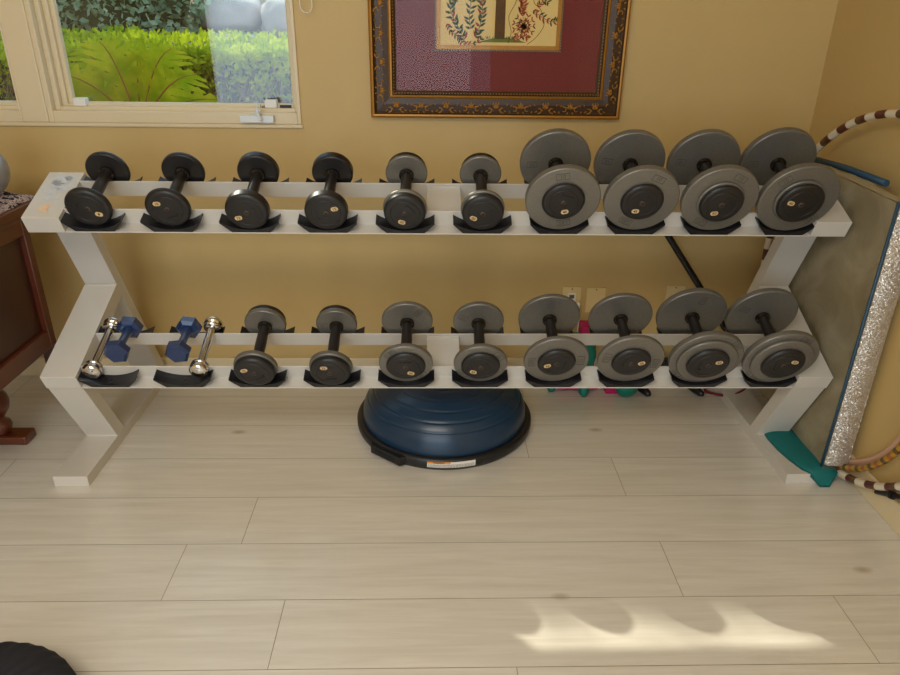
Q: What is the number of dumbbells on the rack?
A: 22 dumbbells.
